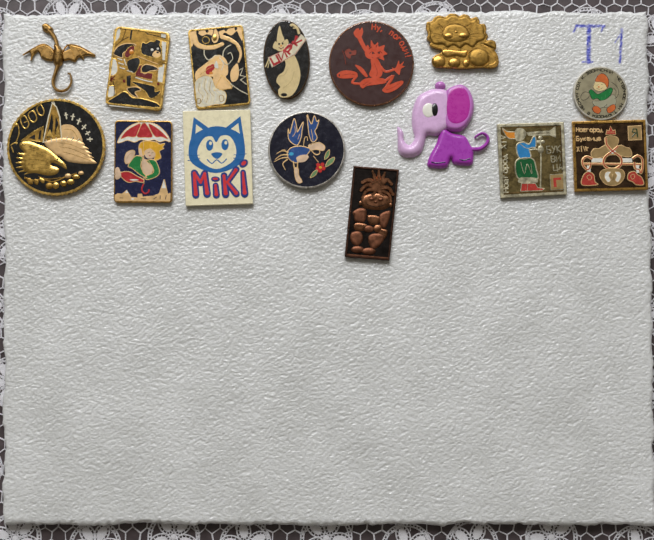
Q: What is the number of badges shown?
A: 15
